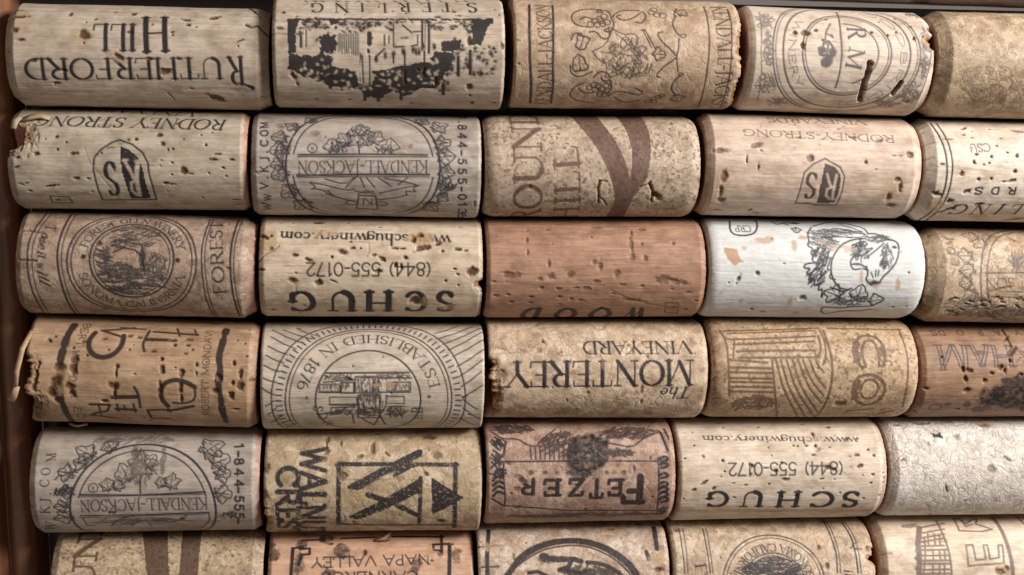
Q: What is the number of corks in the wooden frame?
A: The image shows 30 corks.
